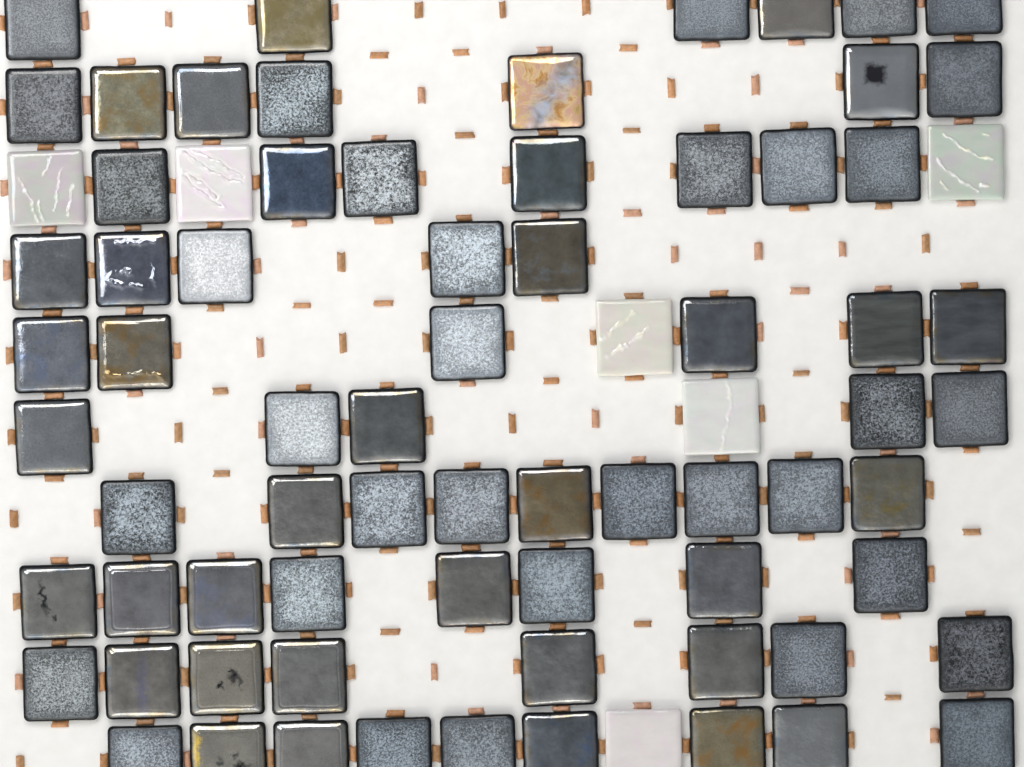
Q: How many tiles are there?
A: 76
